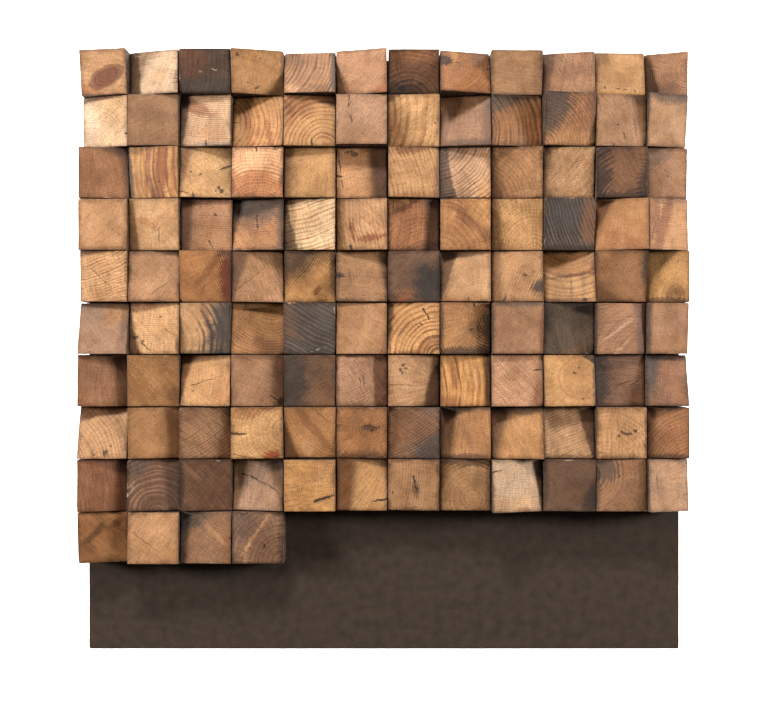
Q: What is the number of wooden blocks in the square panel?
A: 112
